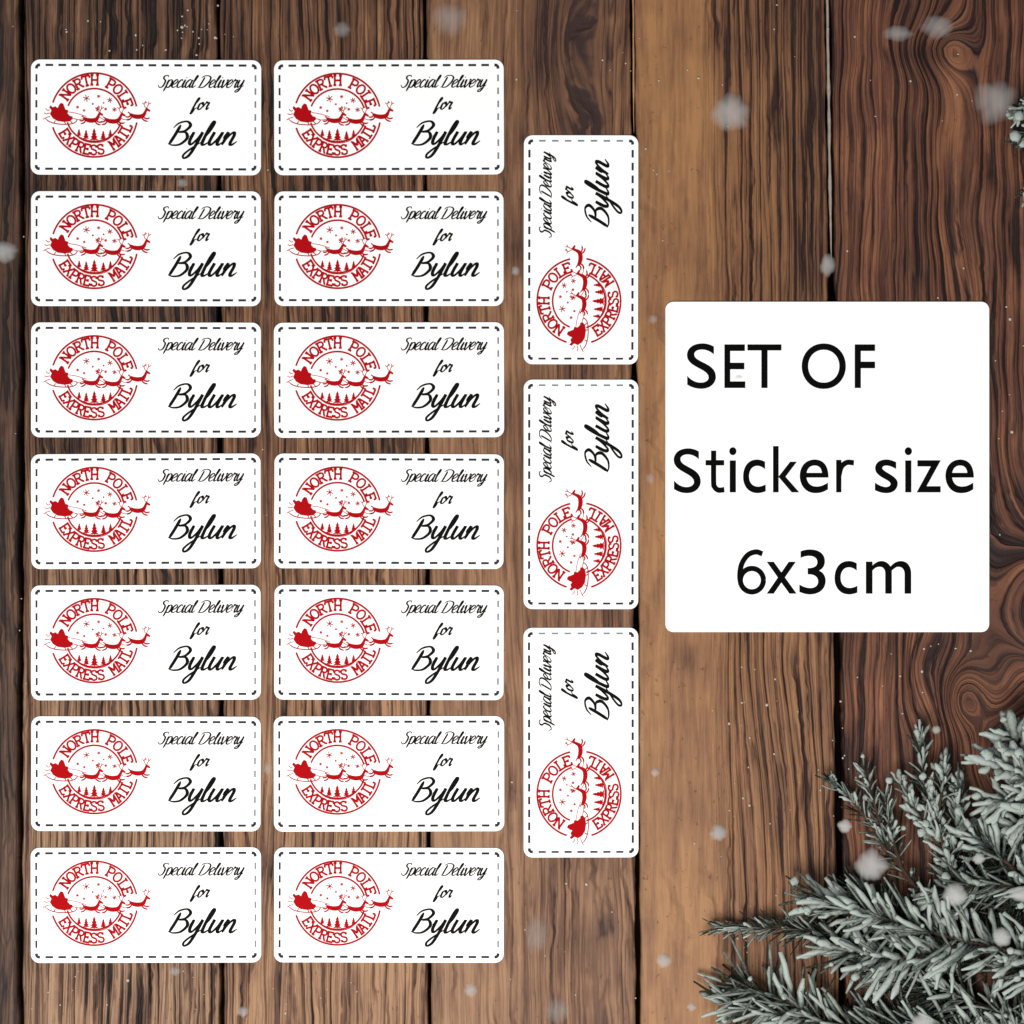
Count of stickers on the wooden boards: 17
